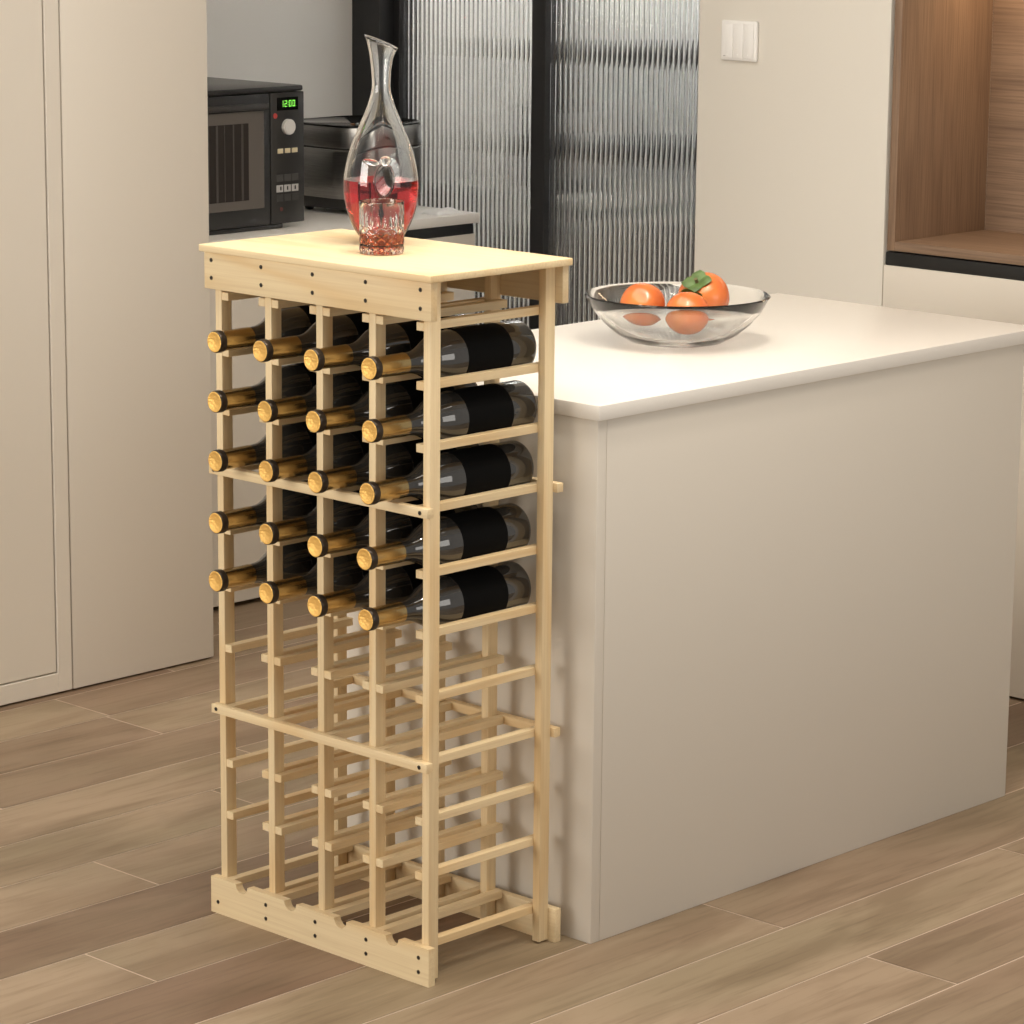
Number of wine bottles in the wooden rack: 20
